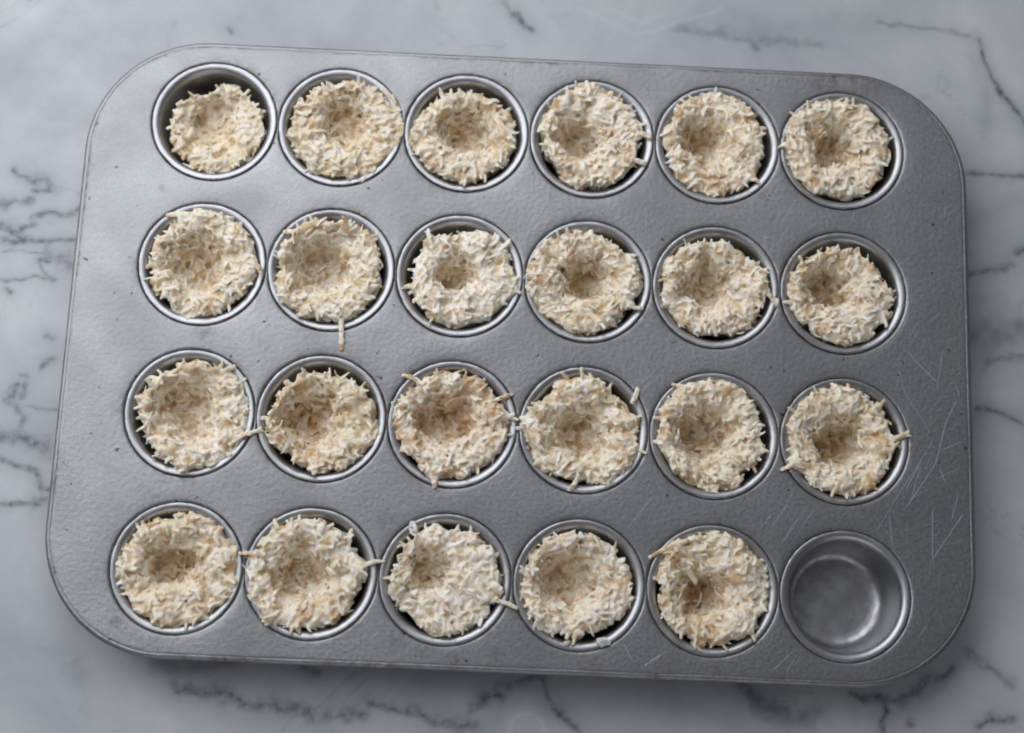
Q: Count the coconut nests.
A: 23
